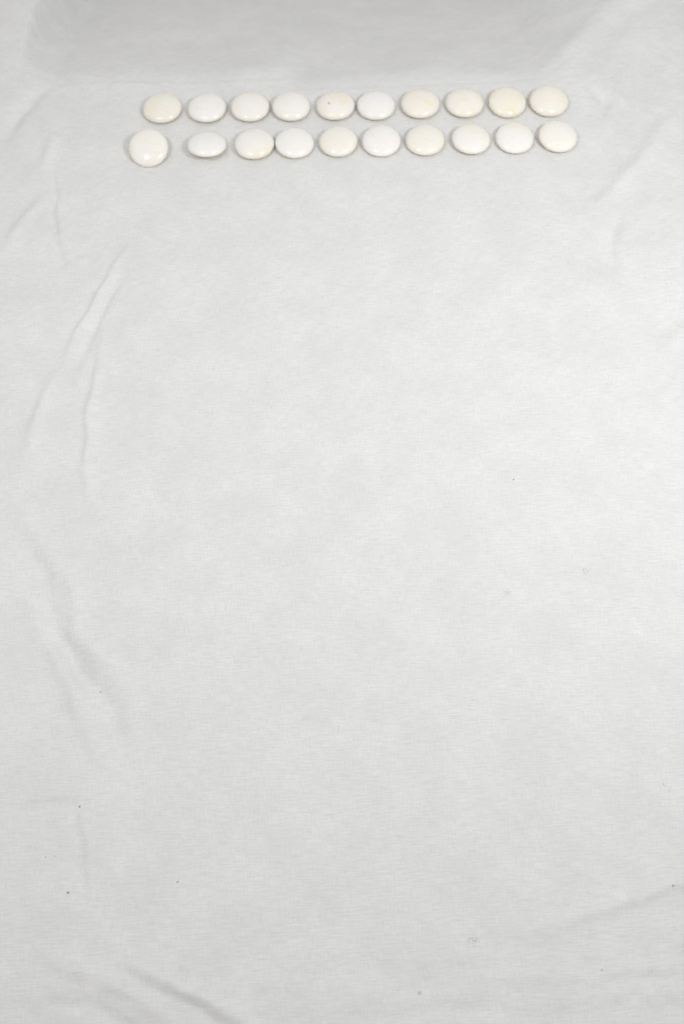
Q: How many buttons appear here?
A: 20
